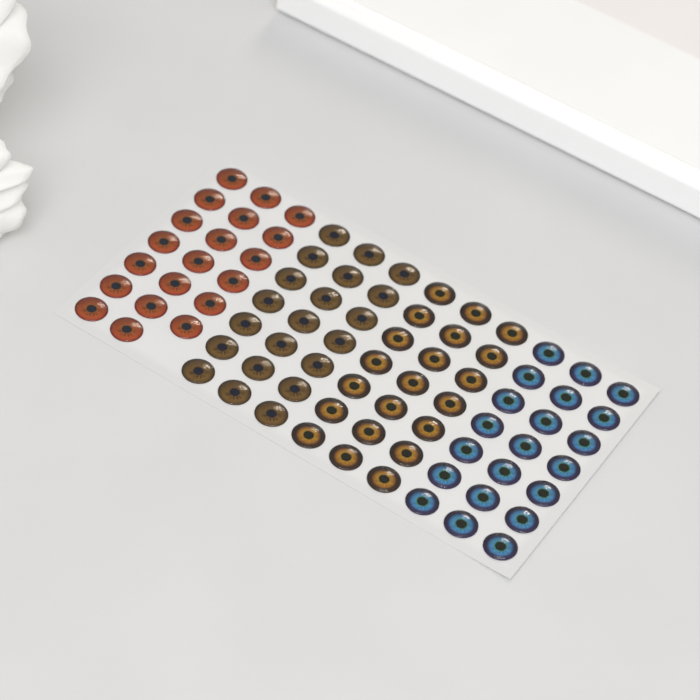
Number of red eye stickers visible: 20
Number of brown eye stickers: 21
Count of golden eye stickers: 21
